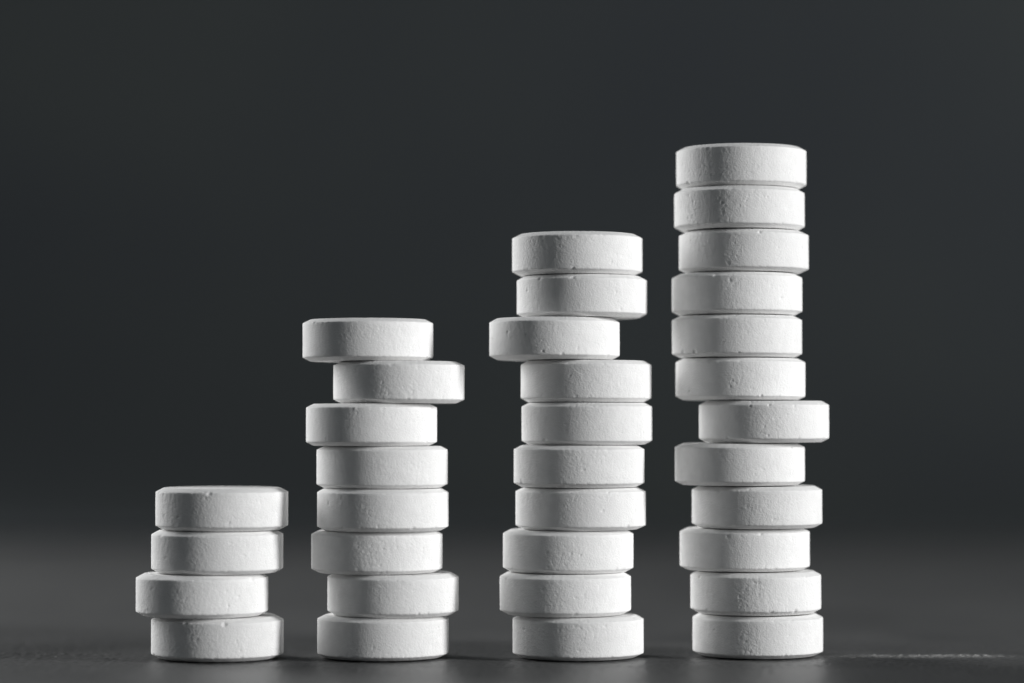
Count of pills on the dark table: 34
